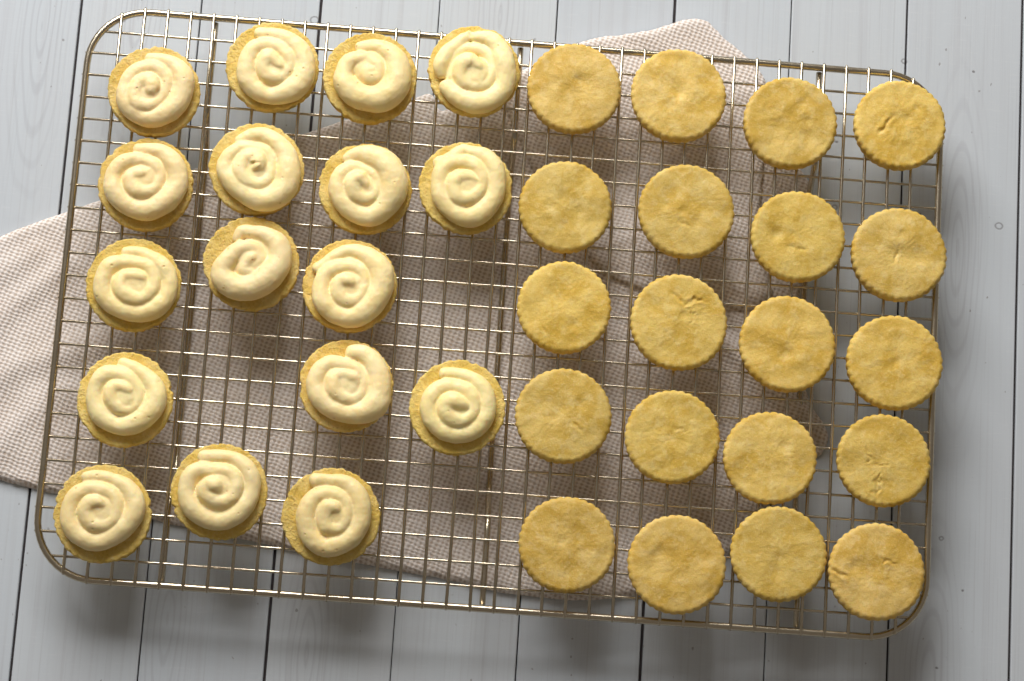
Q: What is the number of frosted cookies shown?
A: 17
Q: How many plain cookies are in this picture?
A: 20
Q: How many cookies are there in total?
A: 37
